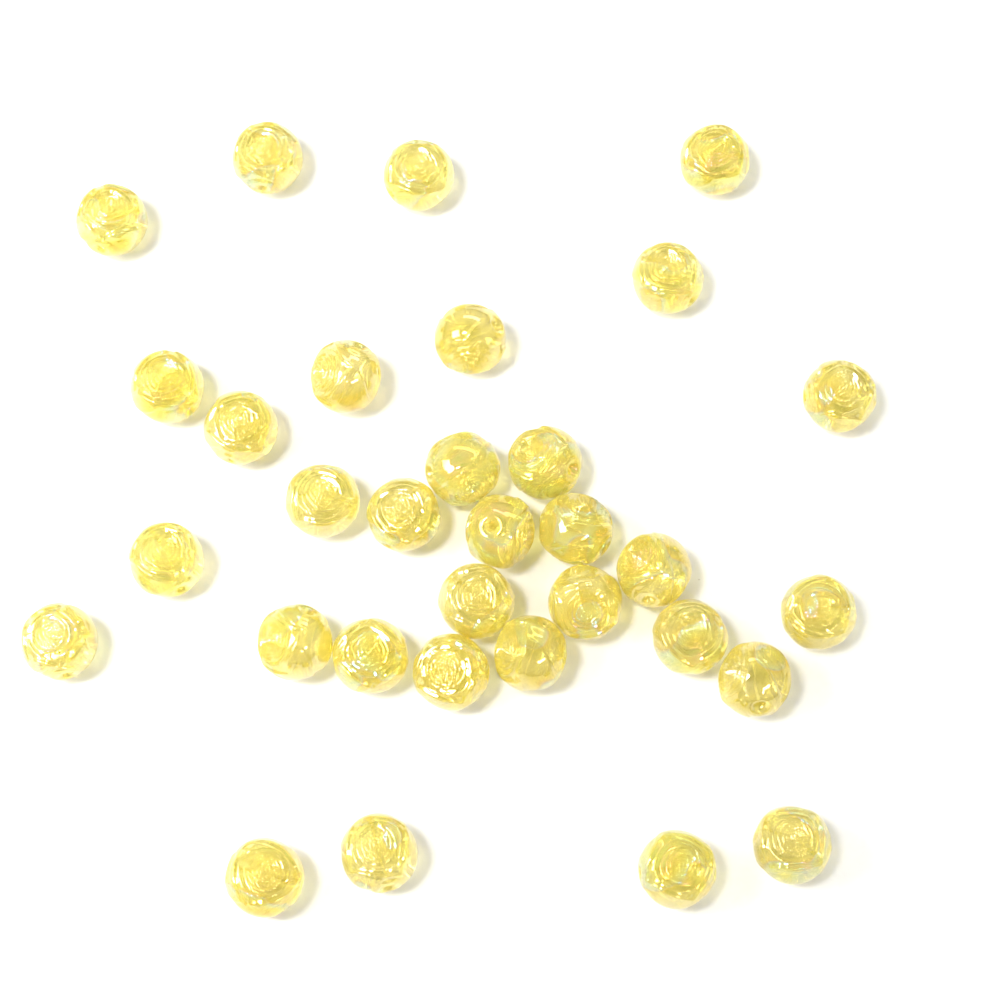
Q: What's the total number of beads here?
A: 32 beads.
